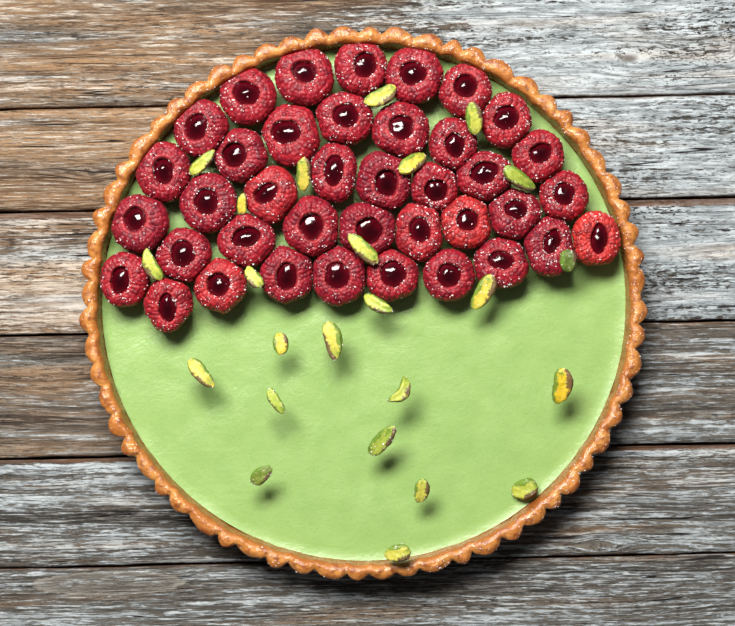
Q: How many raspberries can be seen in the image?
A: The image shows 39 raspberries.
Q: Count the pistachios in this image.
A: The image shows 24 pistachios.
